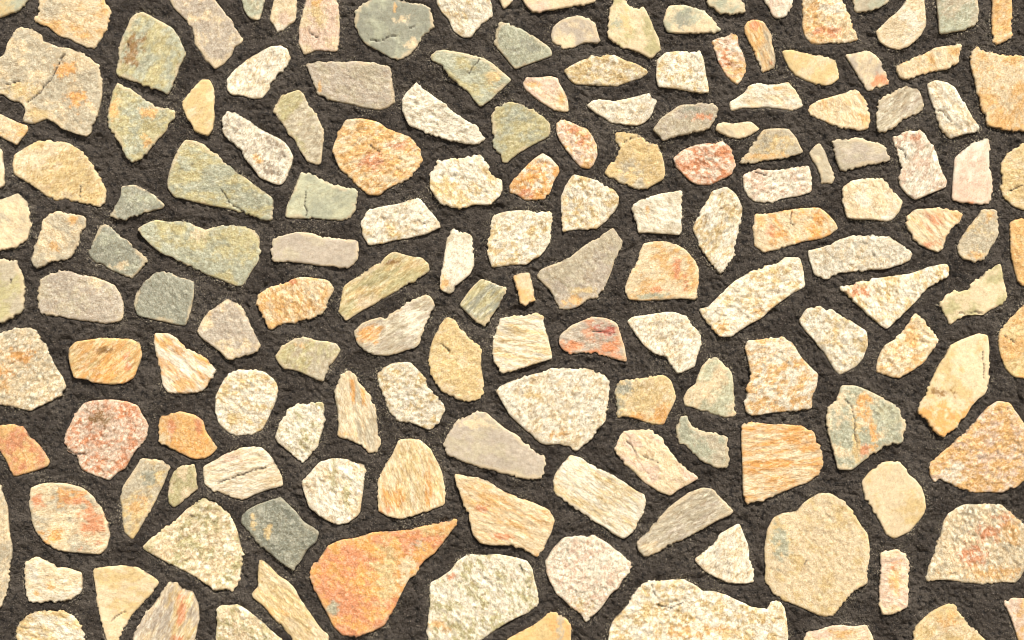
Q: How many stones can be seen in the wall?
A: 158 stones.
